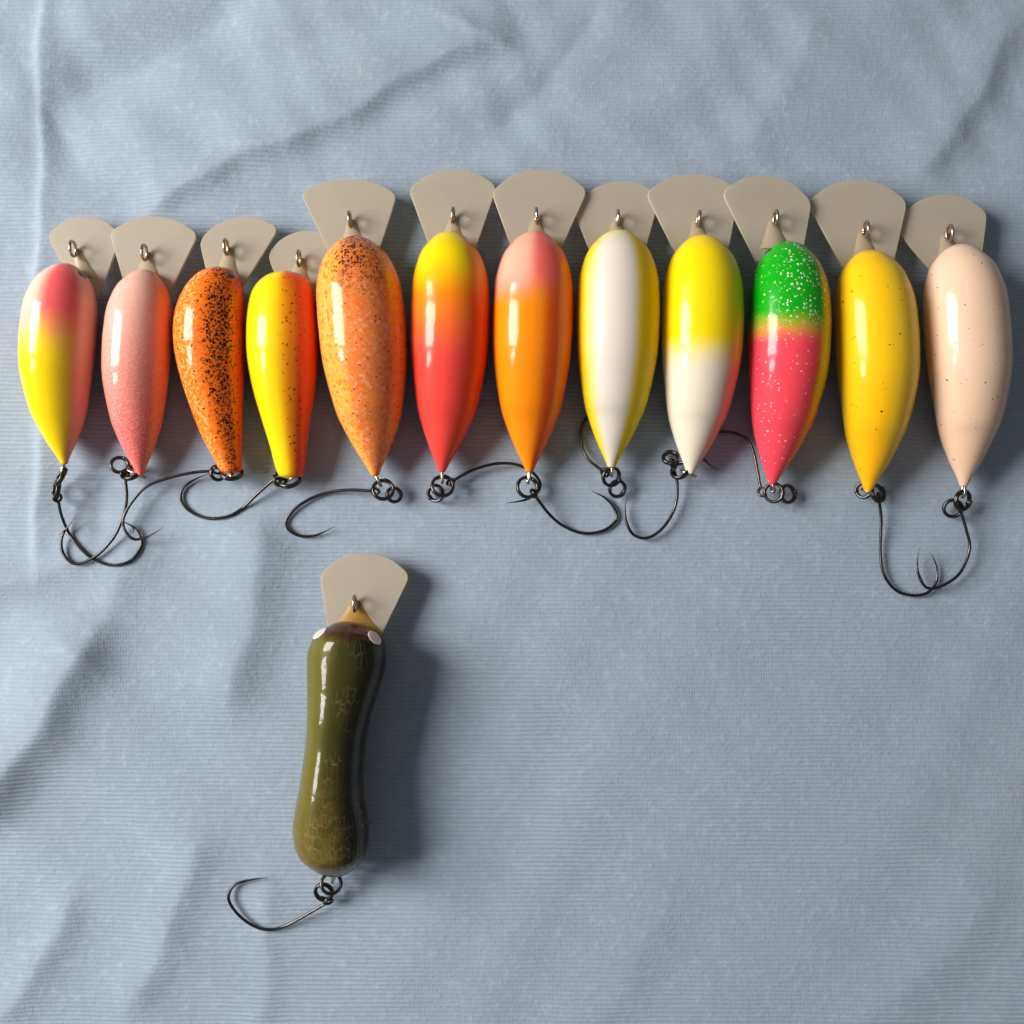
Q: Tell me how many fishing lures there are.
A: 13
